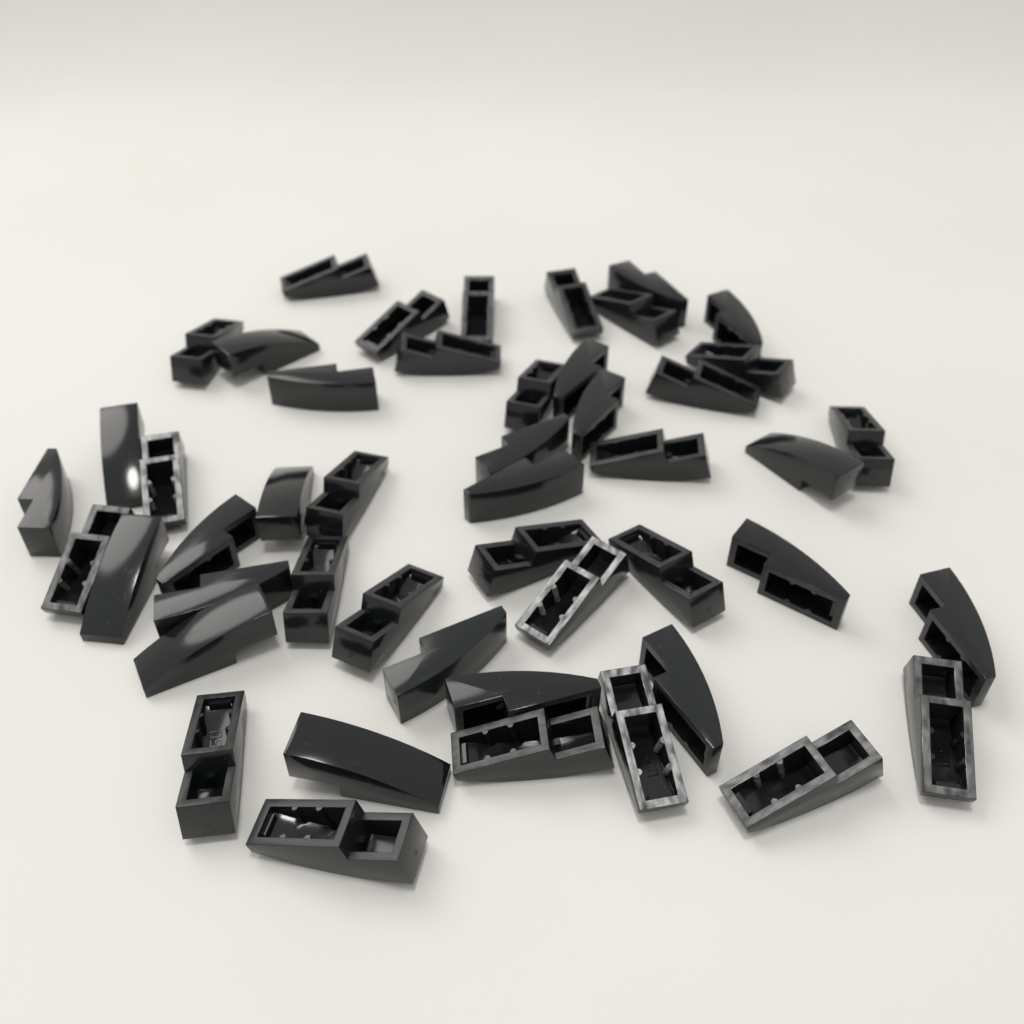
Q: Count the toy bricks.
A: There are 48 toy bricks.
